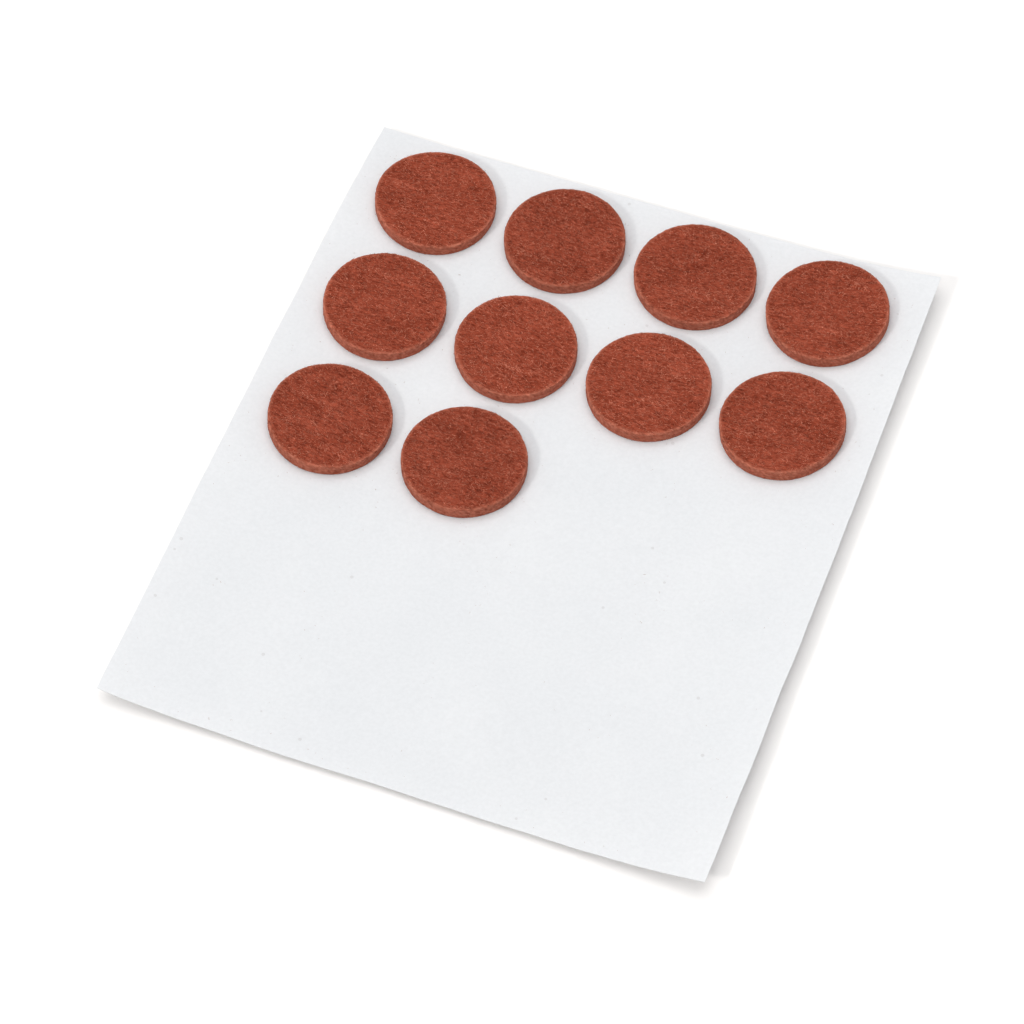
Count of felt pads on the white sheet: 10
